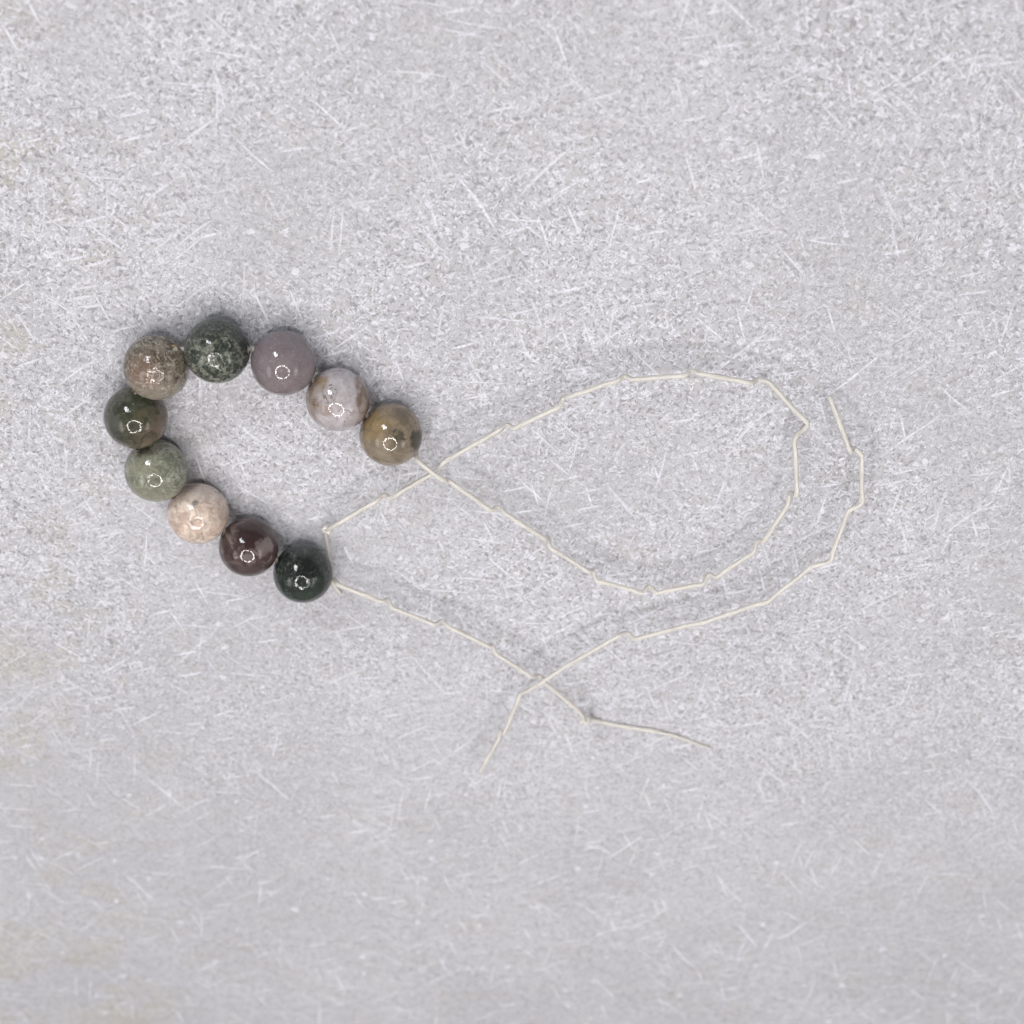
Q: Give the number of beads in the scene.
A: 10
